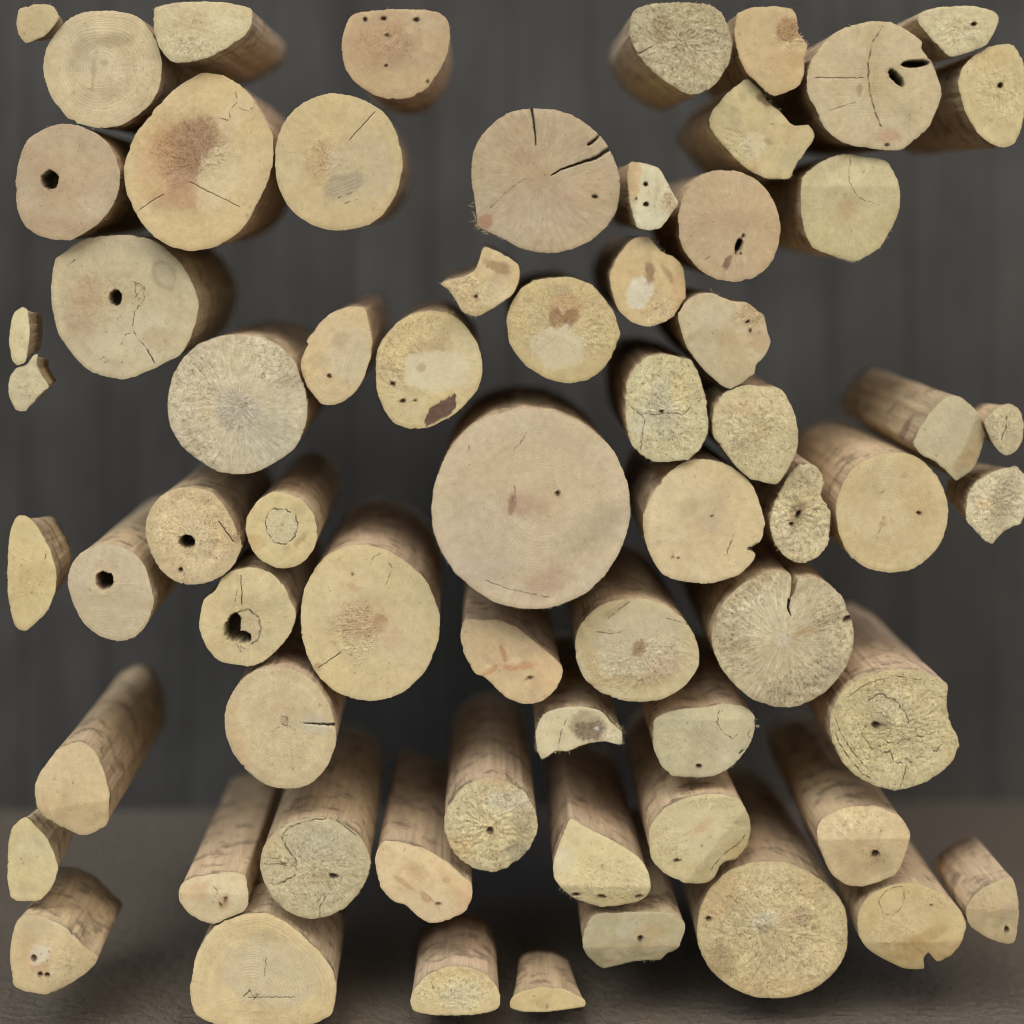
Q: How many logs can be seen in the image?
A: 66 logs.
